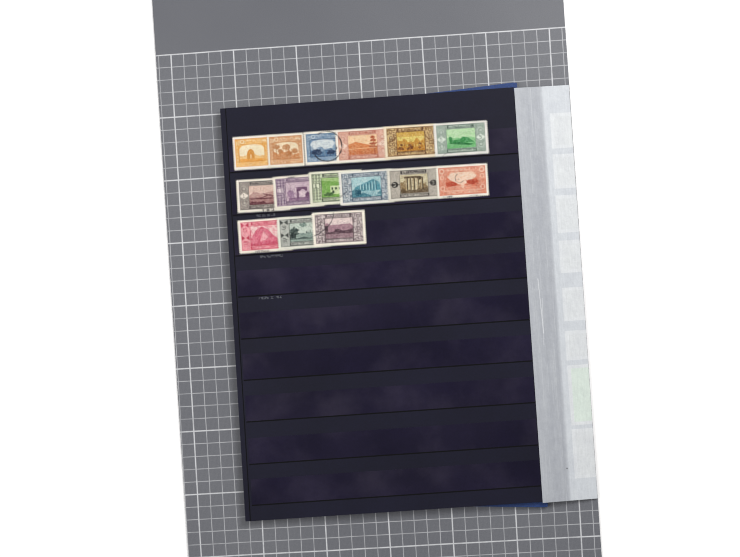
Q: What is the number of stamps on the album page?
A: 15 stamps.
